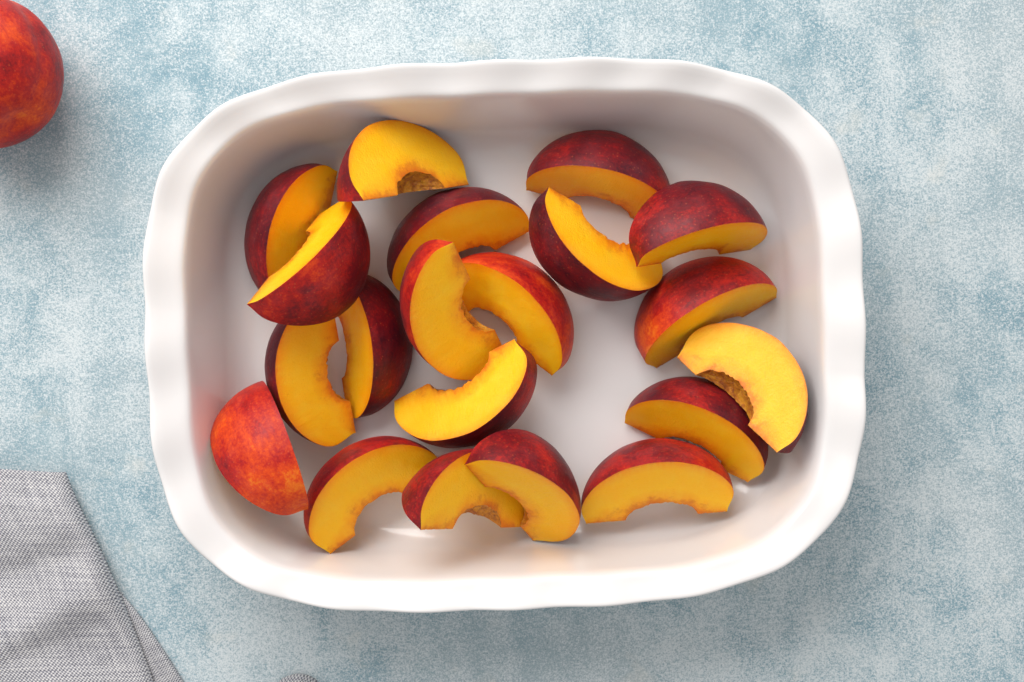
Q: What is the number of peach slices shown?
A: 20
